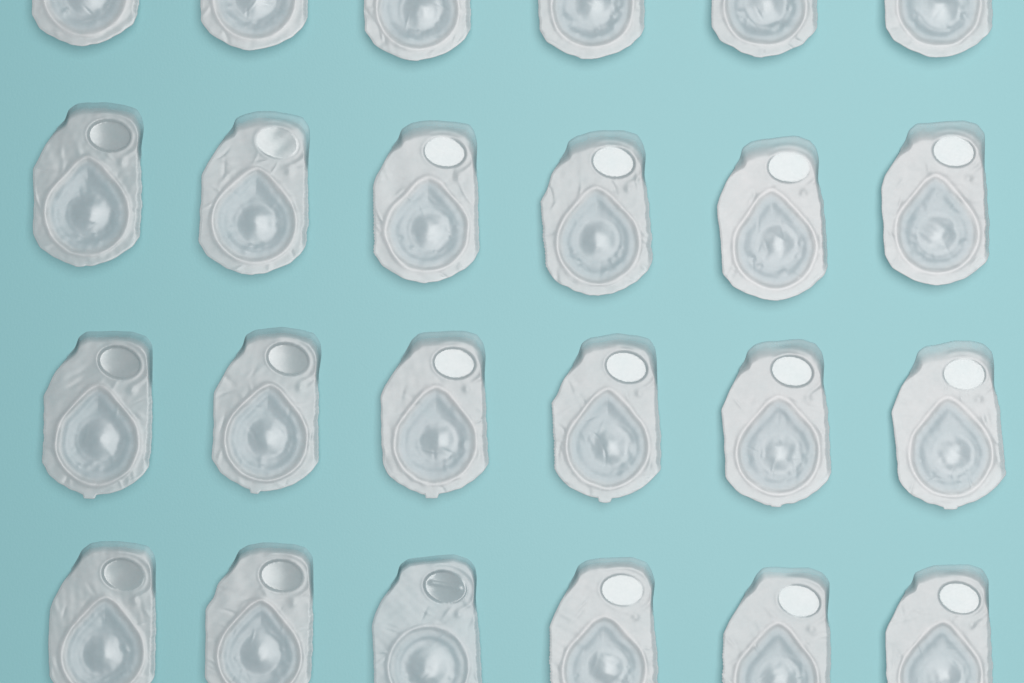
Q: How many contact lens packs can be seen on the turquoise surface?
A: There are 24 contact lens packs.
